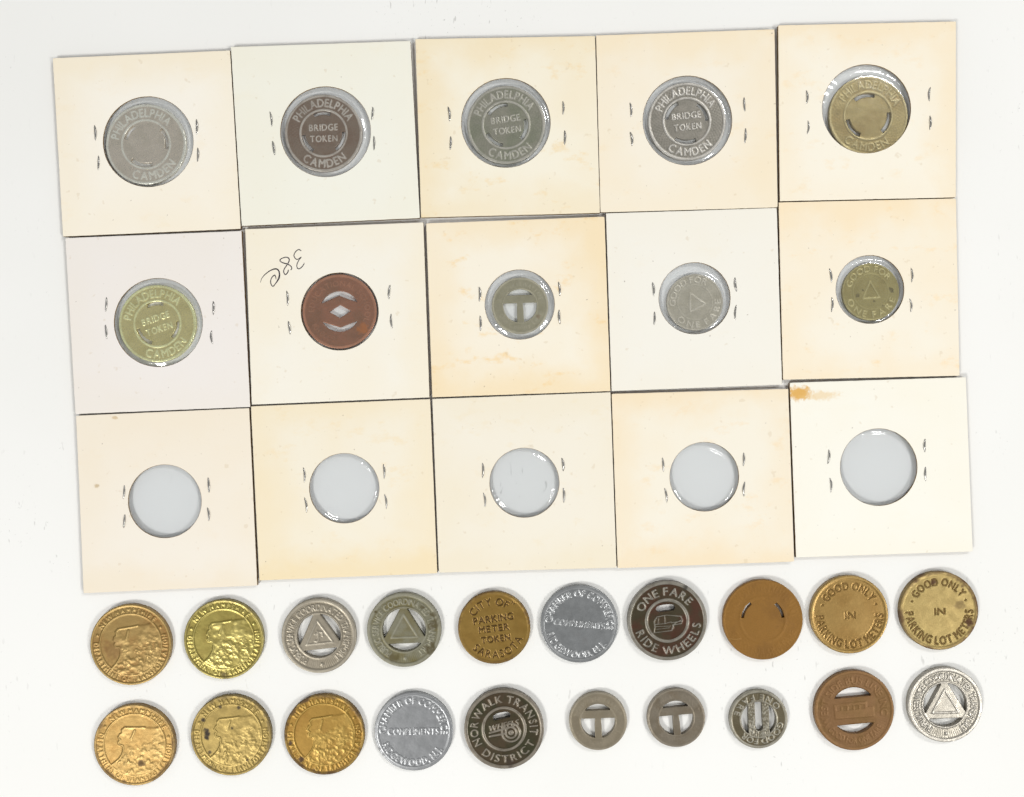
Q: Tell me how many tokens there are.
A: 30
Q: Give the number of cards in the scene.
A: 15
